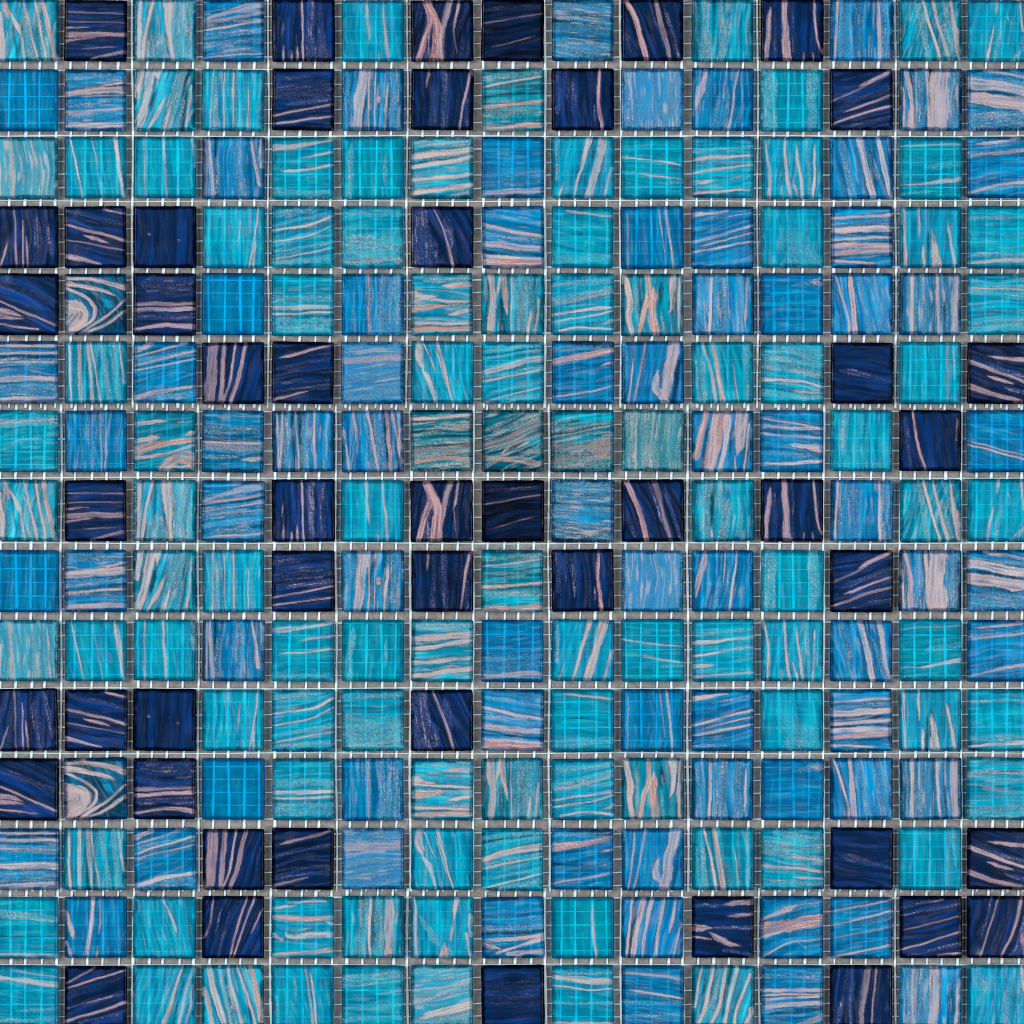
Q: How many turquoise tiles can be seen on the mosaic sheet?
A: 102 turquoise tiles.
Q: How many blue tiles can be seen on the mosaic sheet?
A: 75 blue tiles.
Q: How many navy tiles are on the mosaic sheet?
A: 48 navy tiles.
